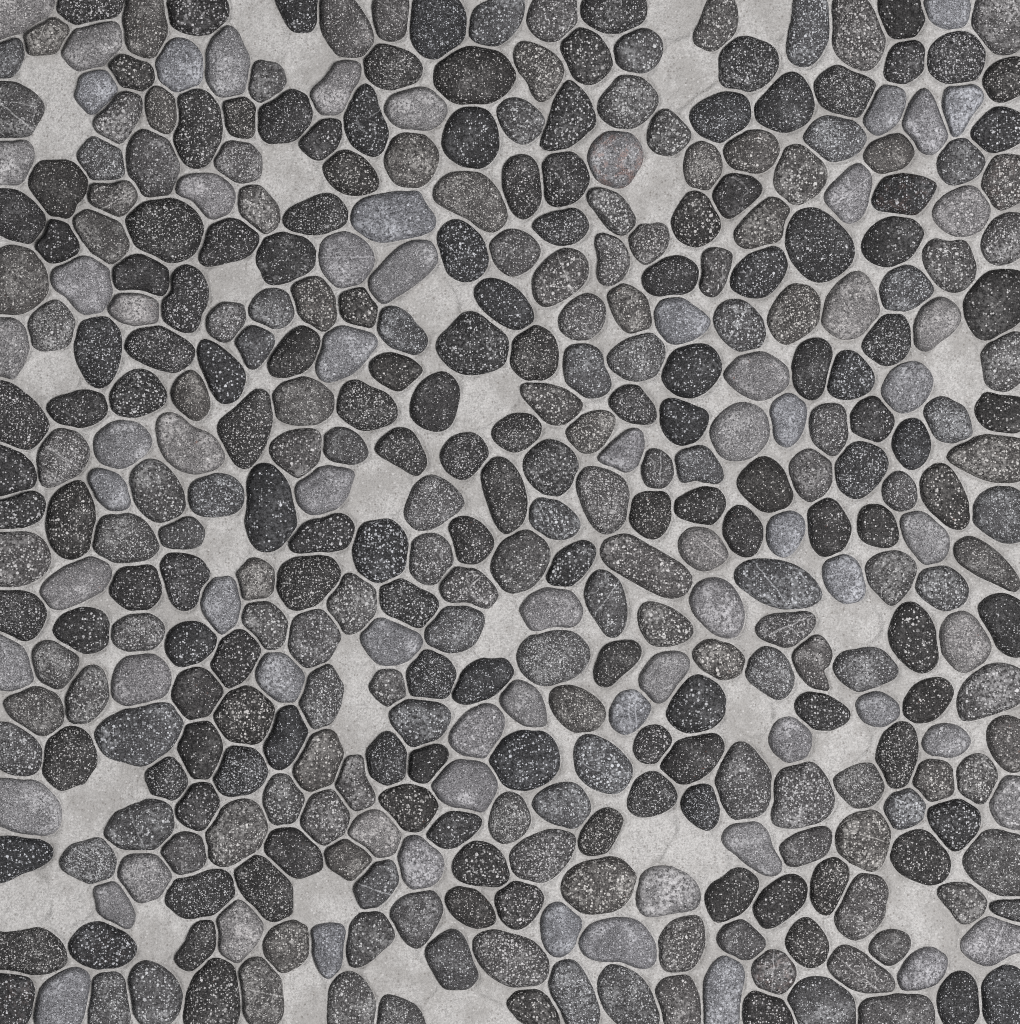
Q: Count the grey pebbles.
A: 161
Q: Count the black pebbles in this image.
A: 150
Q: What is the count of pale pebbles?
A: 72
